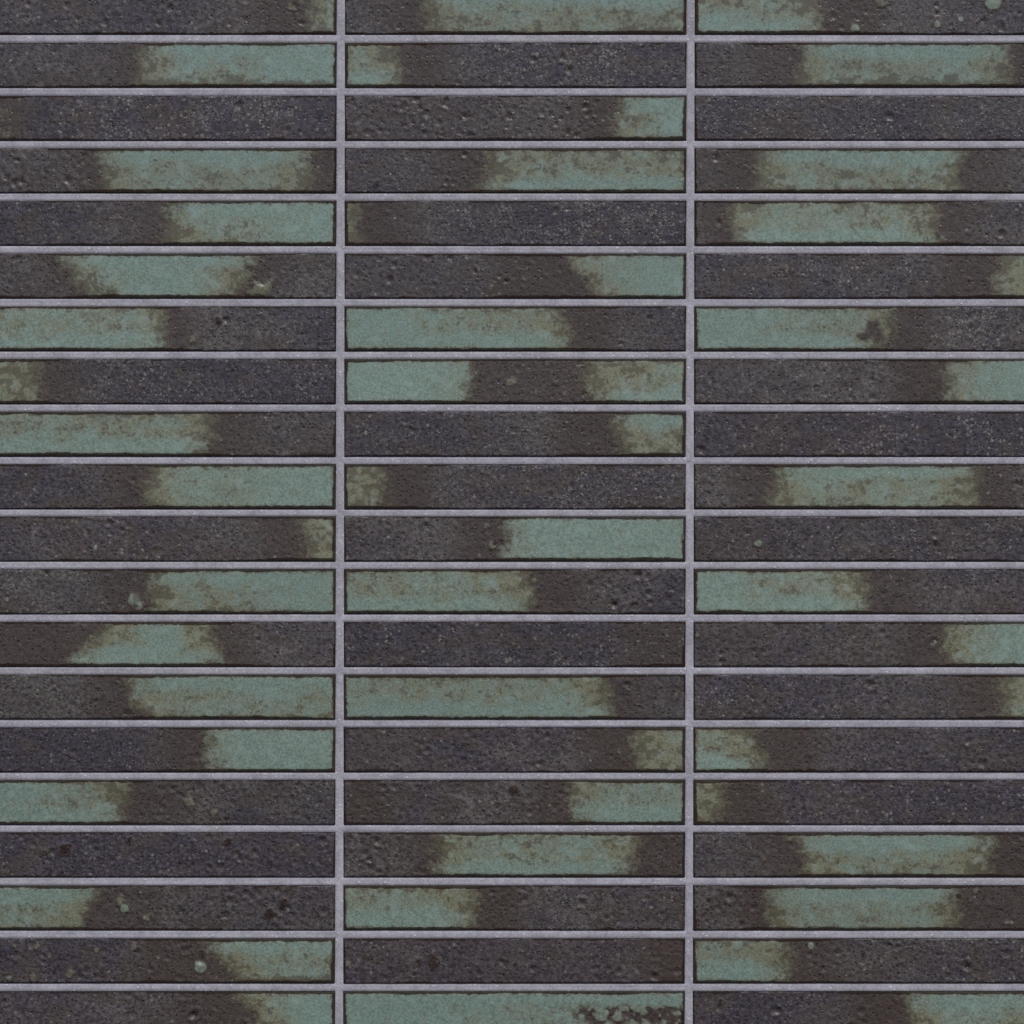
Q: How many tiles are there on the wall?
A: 60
